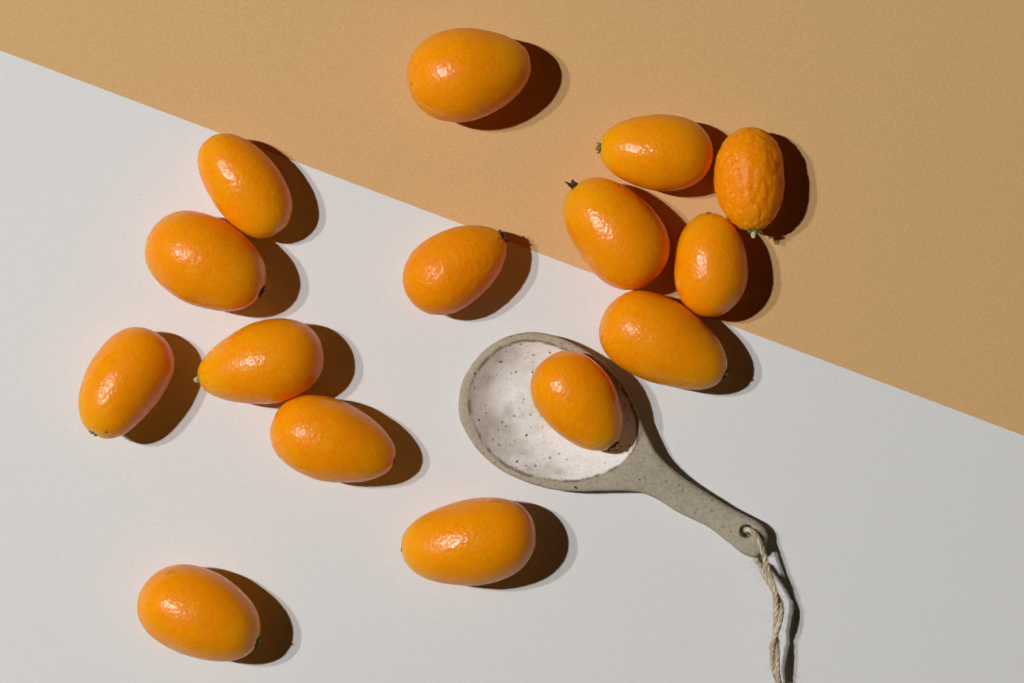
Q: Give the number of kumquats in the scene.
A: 15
